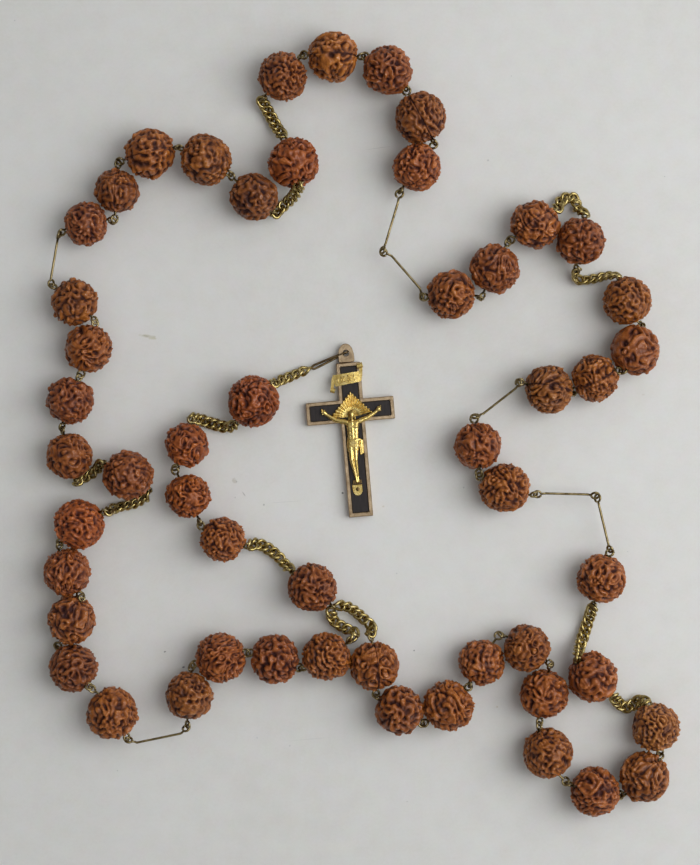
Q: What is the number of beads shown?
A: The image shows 52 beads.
